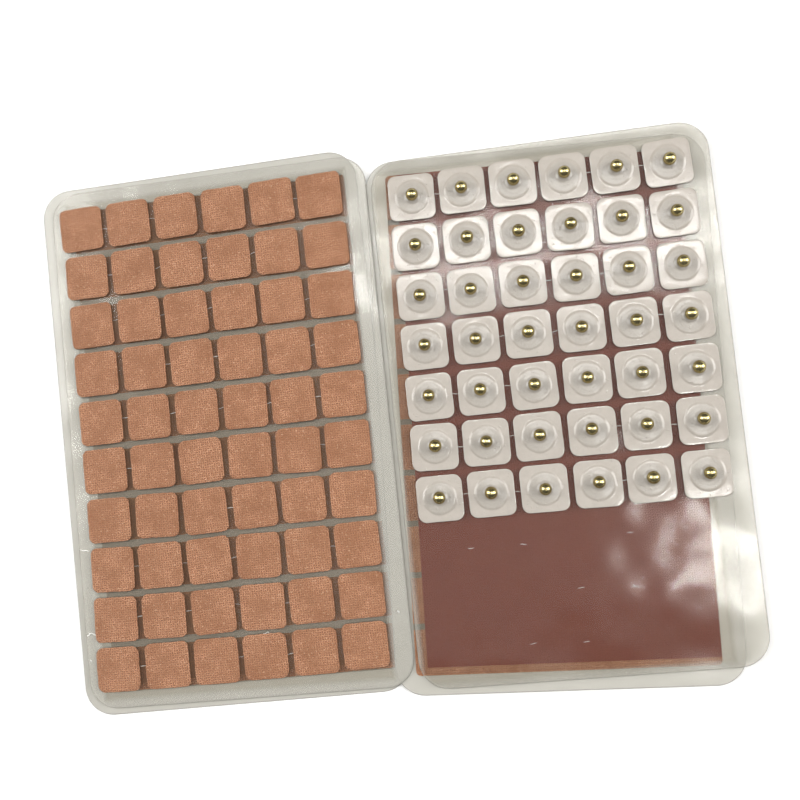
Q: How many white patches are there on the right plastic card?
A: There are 42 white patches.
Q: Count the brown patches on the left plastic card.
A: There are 60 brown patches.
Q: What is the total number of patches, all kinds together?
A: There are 102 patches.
